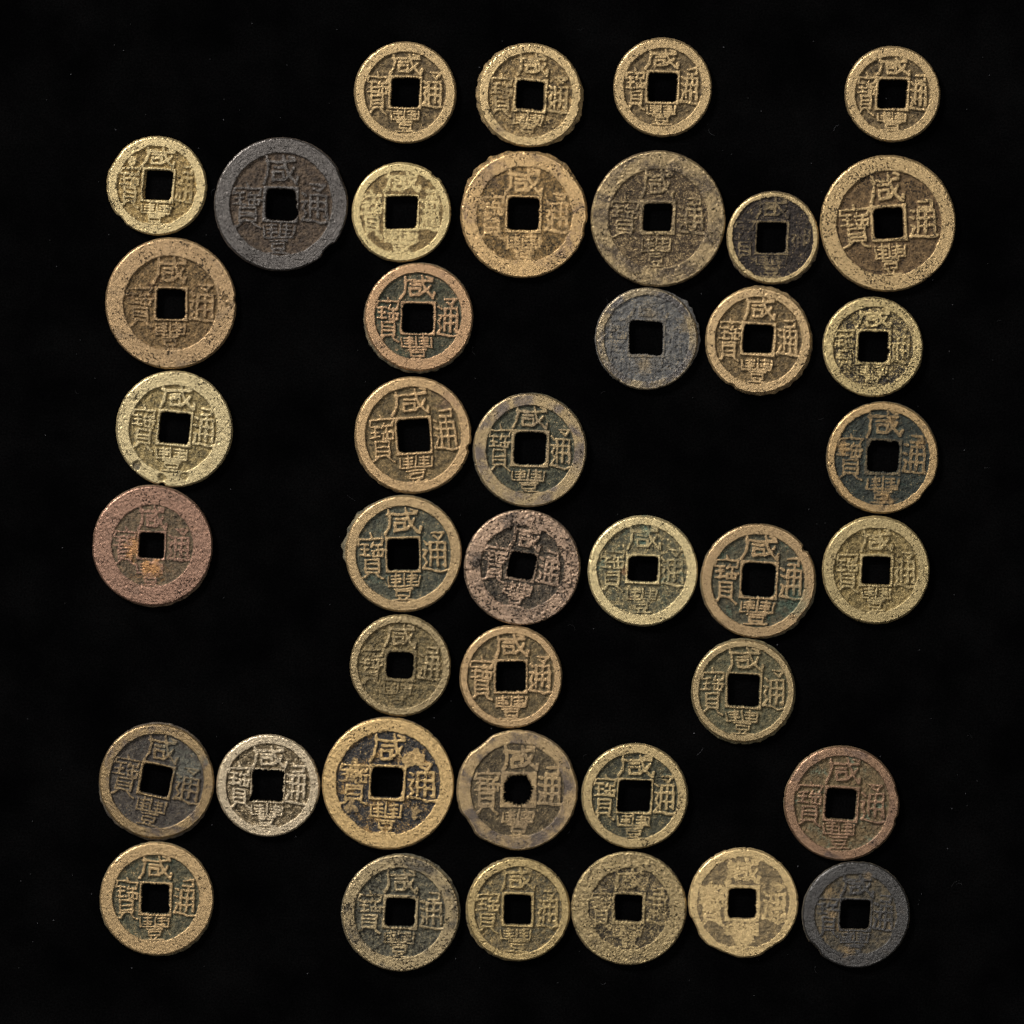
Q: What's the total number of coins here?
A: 41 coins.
